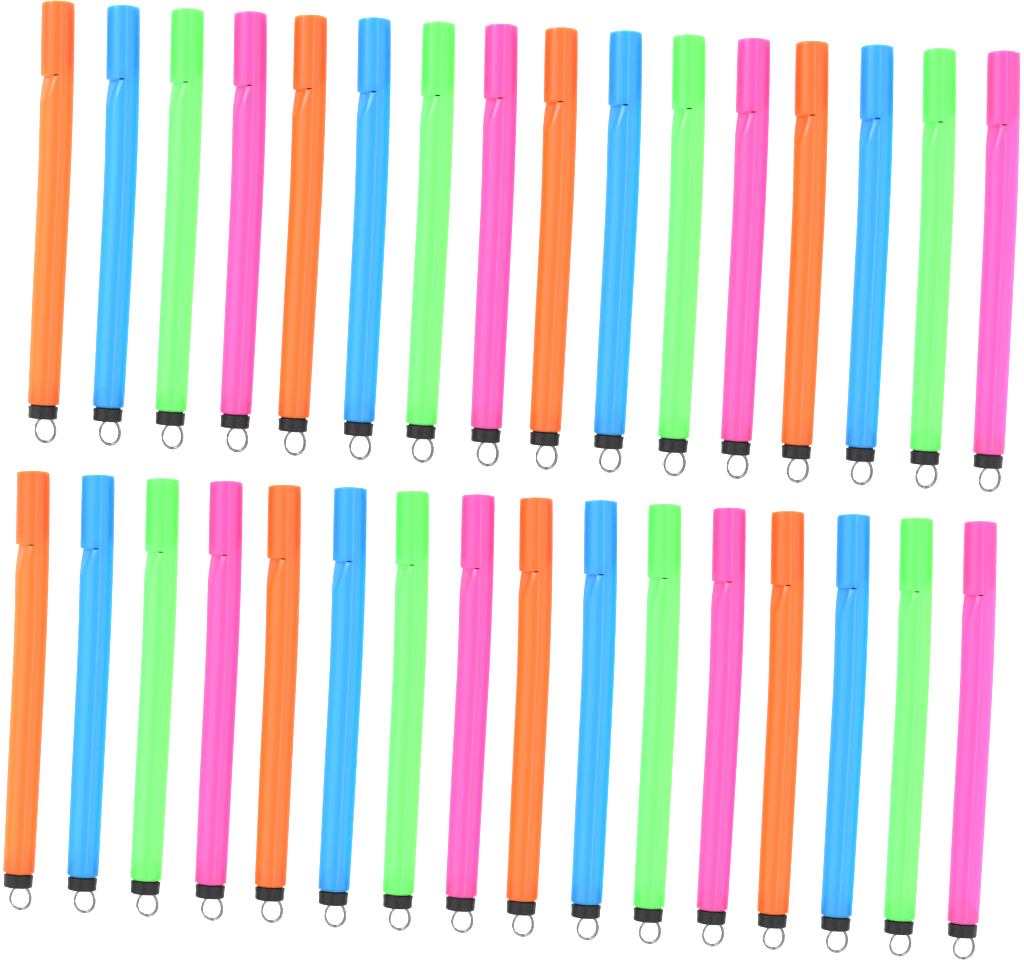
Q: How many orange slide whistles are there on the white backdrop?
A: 8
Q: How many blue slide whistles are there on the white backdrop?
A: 8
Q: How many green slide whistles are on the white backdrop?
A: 8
